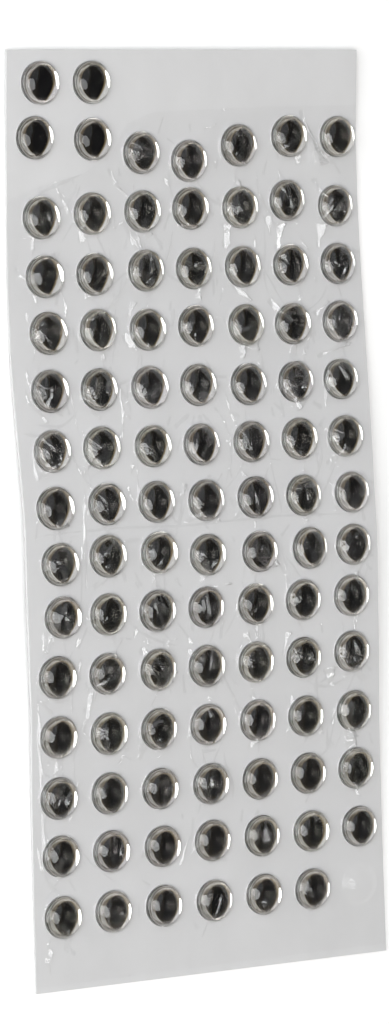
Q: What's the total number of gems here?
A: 99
